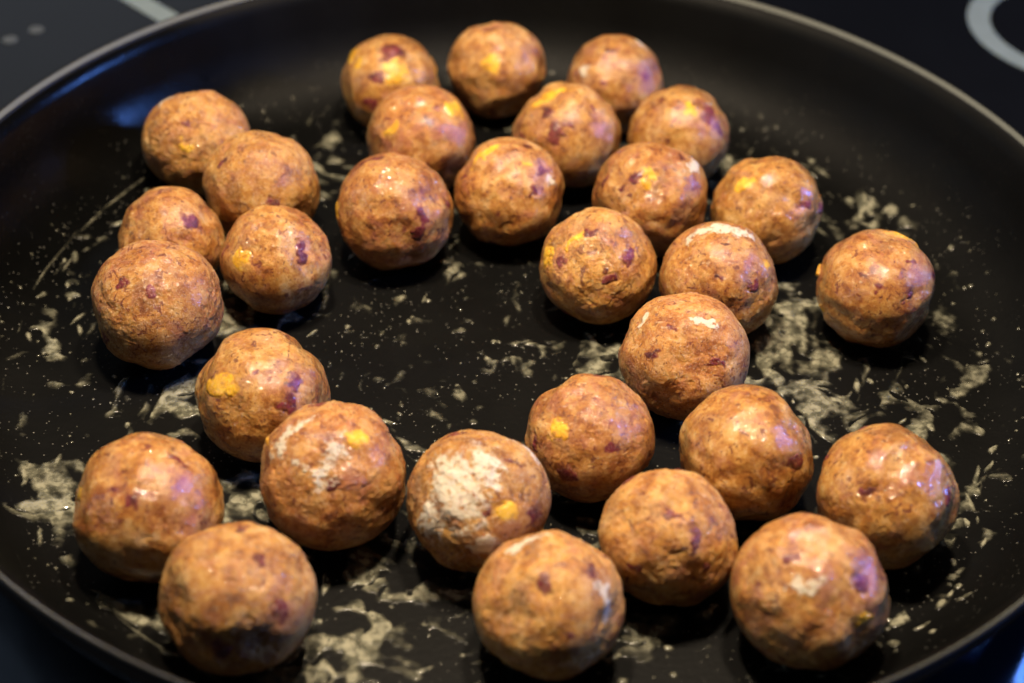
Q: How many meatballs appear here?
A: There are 30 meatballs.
